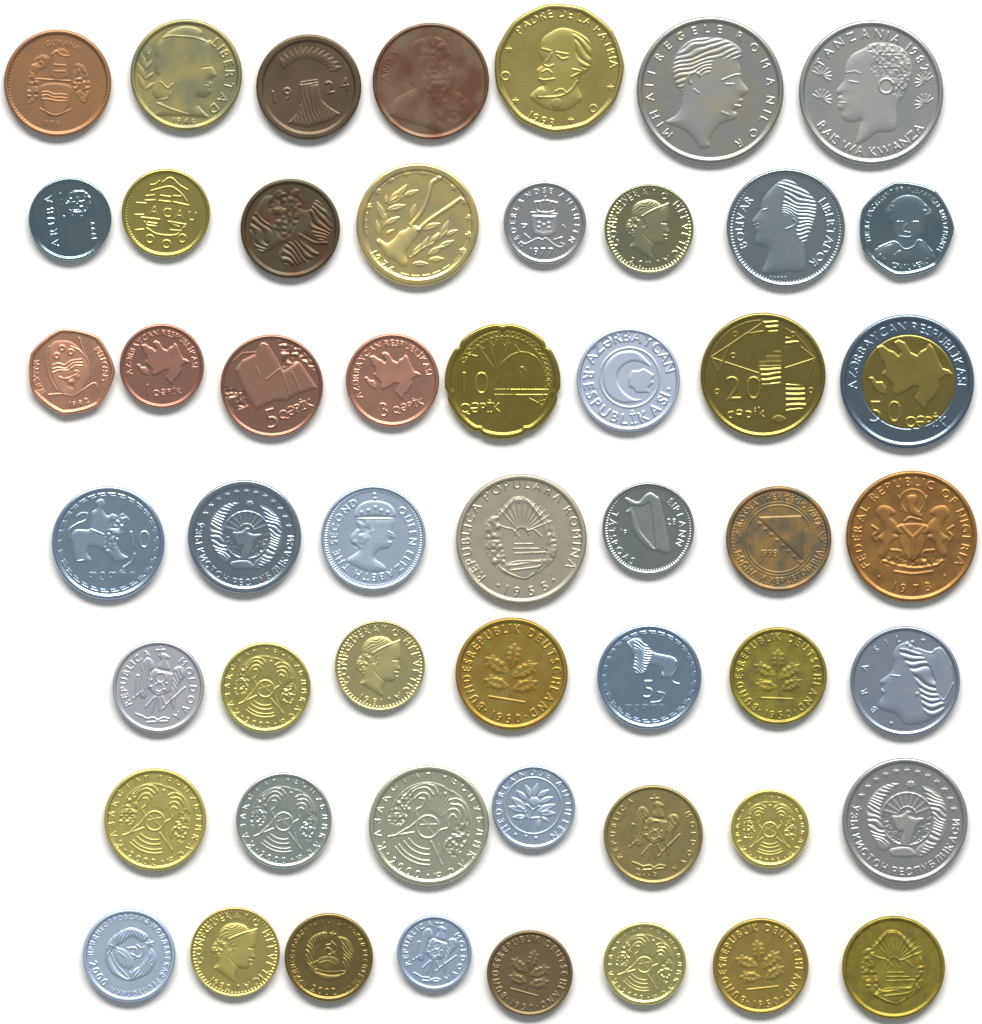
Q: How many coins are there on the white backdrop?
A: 52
